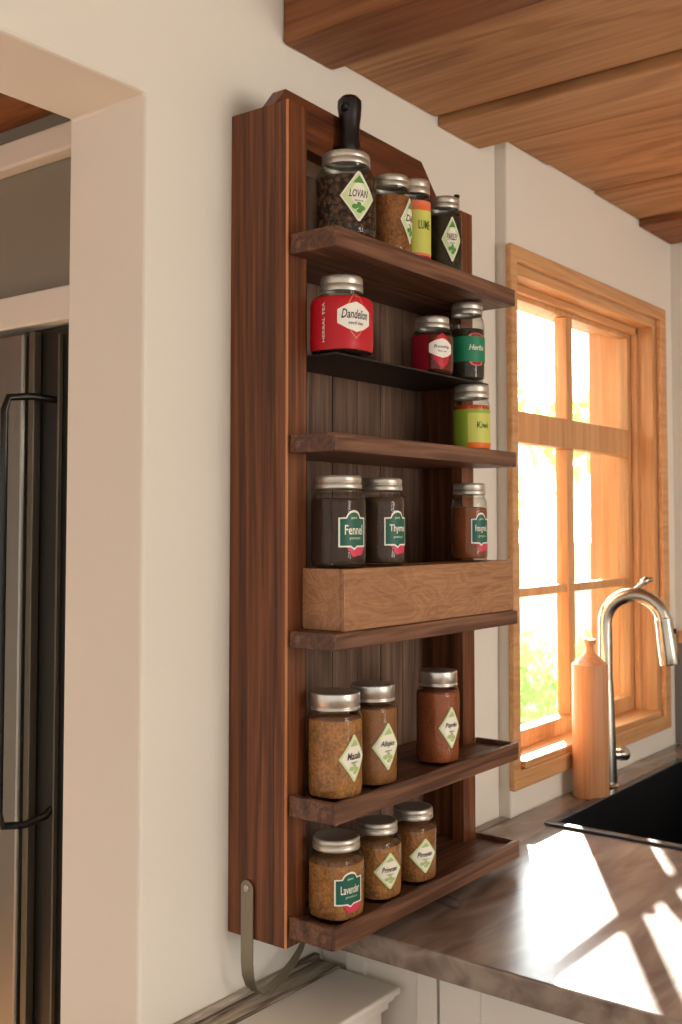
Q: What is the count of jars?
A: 17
